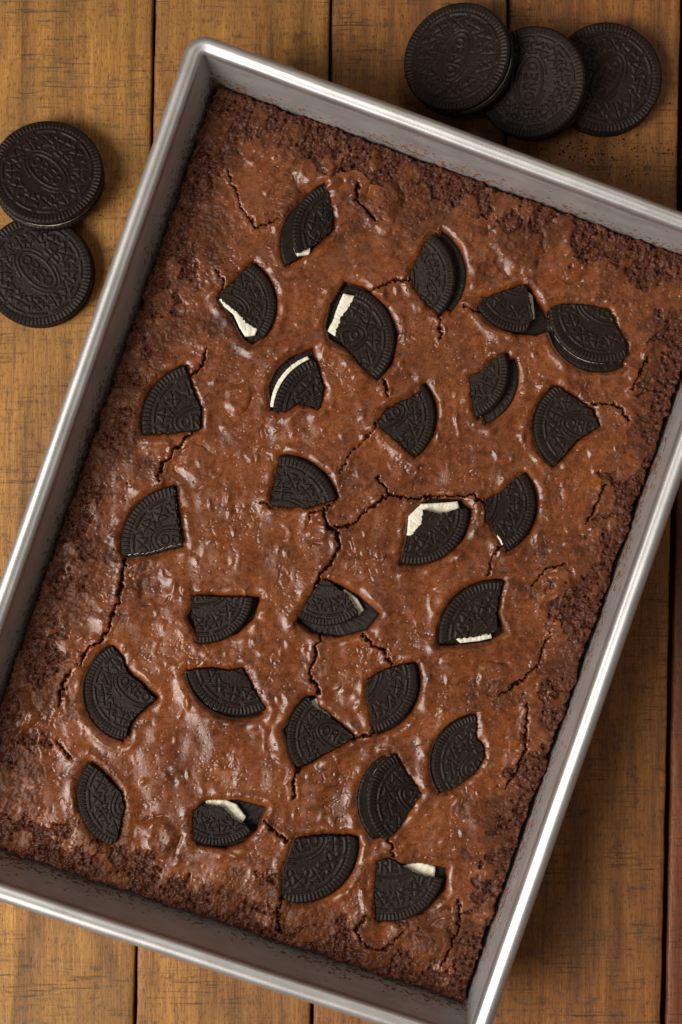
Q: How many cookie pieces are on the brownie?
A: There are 28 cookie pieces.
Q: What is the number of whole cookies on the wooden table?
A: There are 5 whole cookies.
